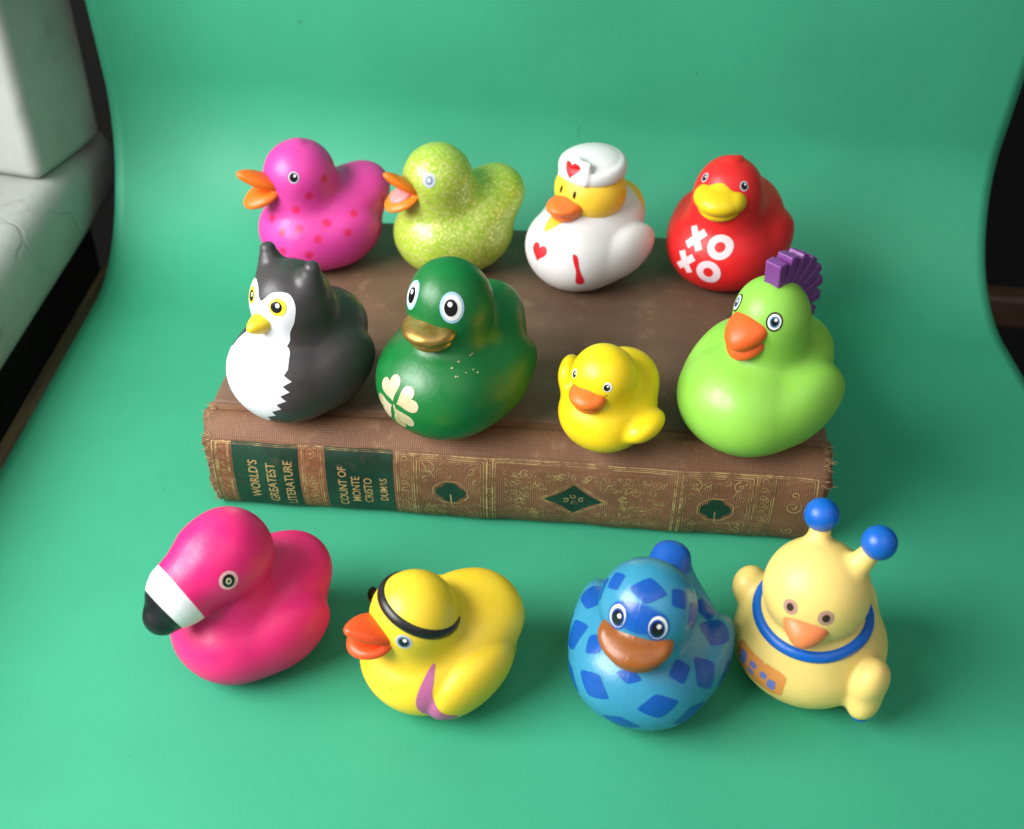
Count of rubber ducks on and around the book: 12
